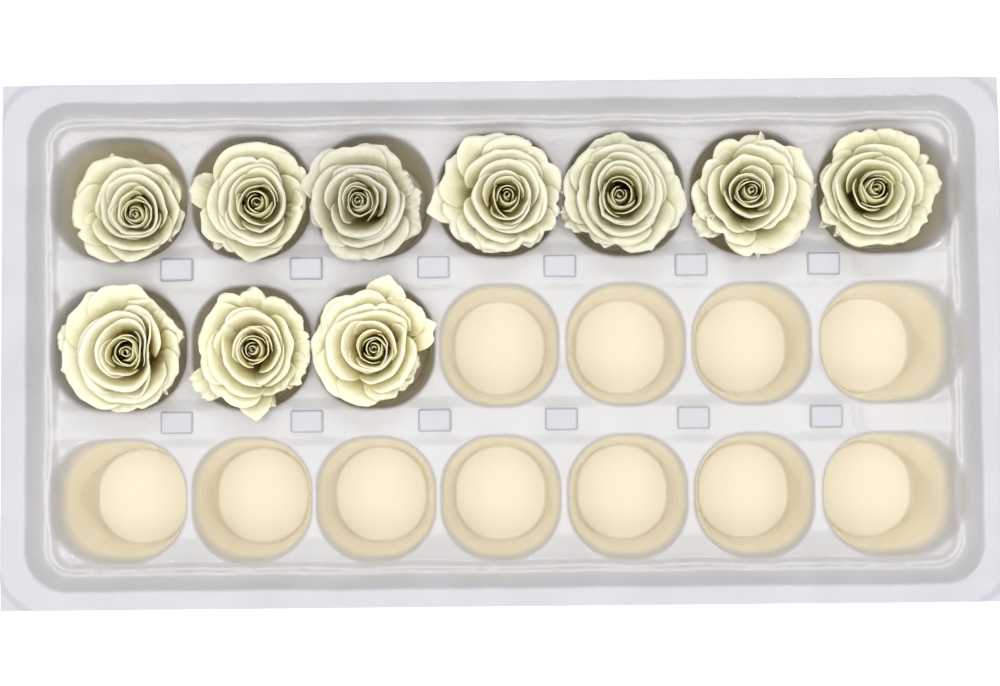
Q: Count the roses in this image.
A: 10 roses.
